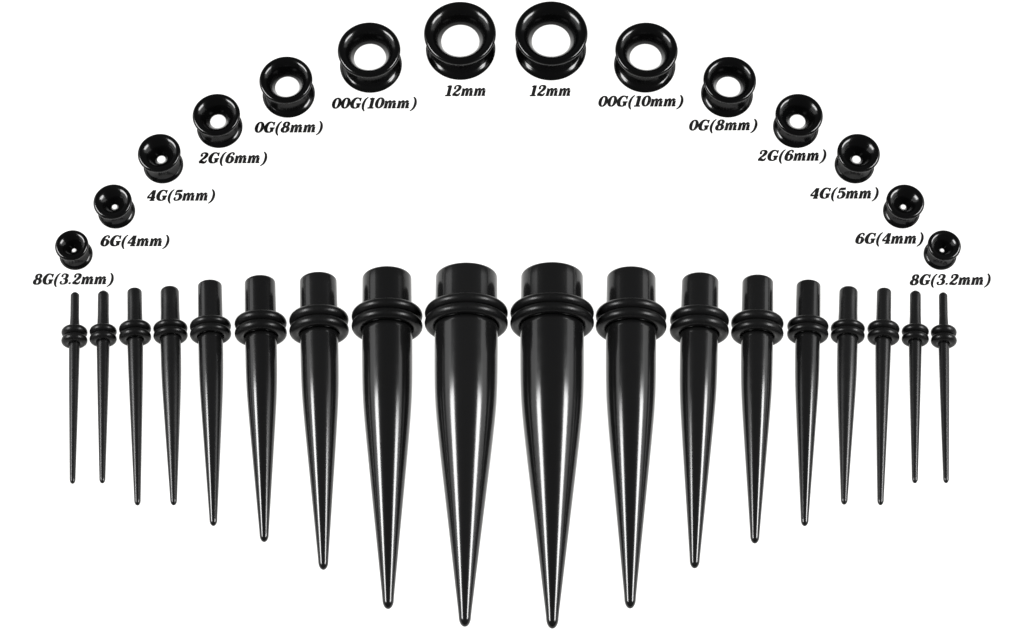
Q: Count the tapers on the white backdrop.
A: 18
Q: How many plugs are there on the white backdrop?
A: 14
